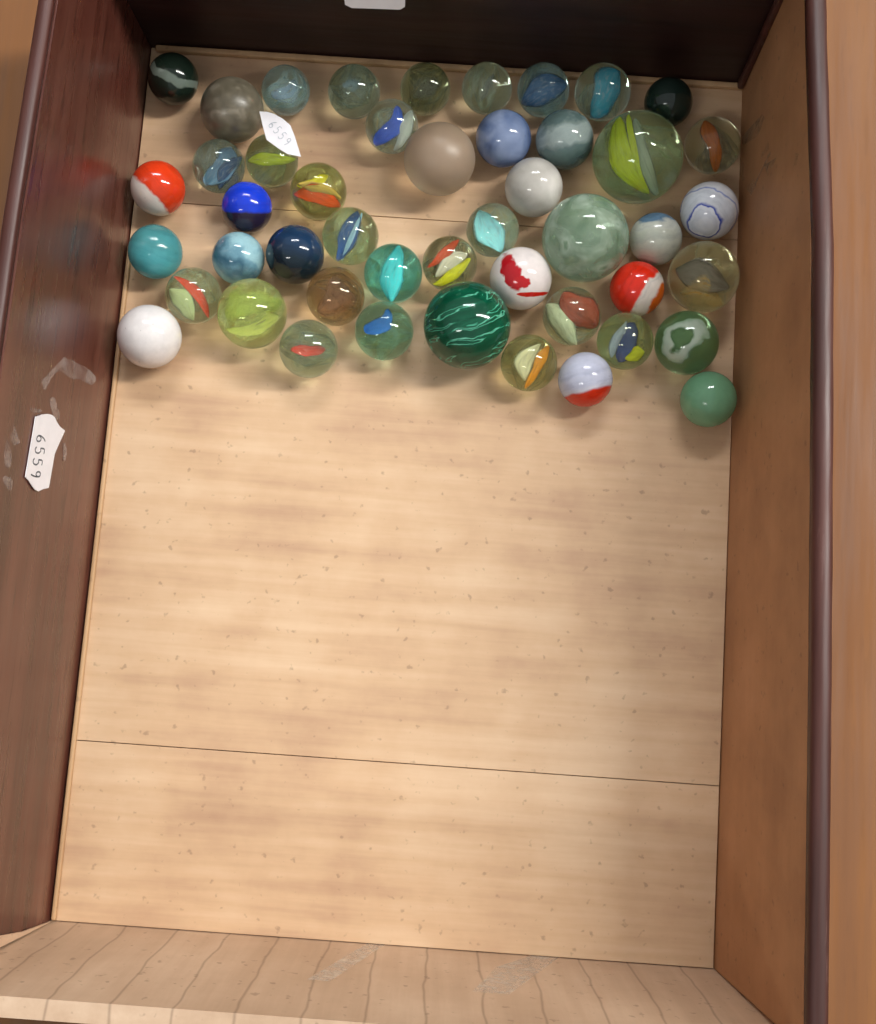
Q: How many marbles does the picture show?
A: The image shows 47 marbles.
